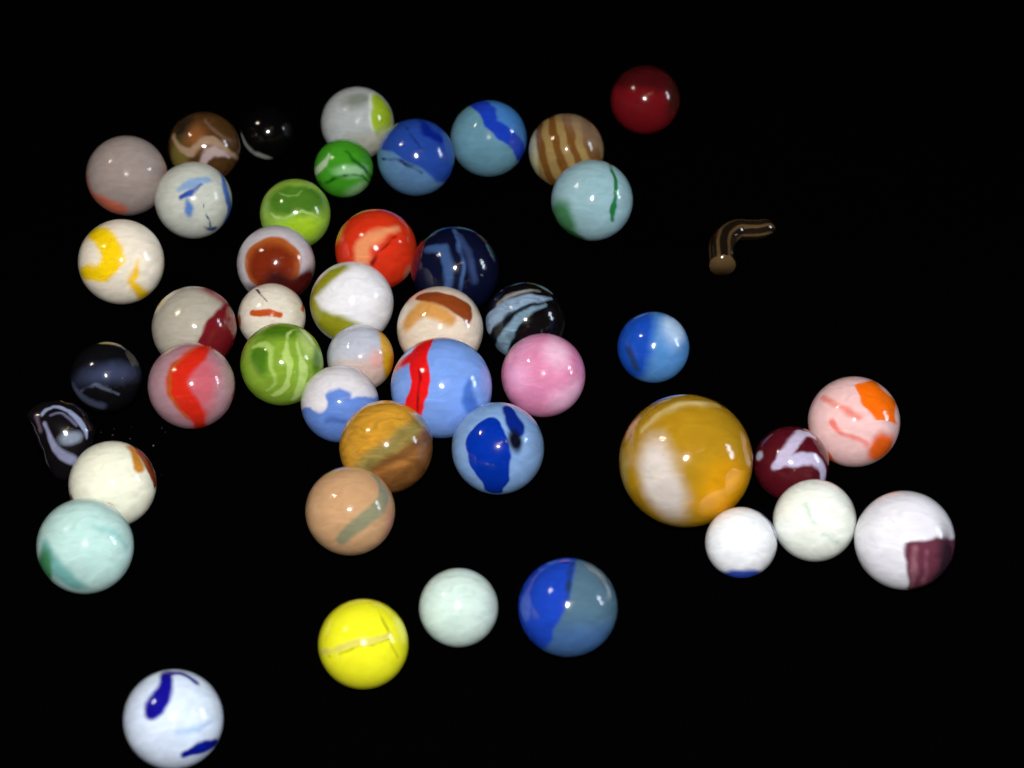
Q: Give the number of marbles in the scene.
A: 44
